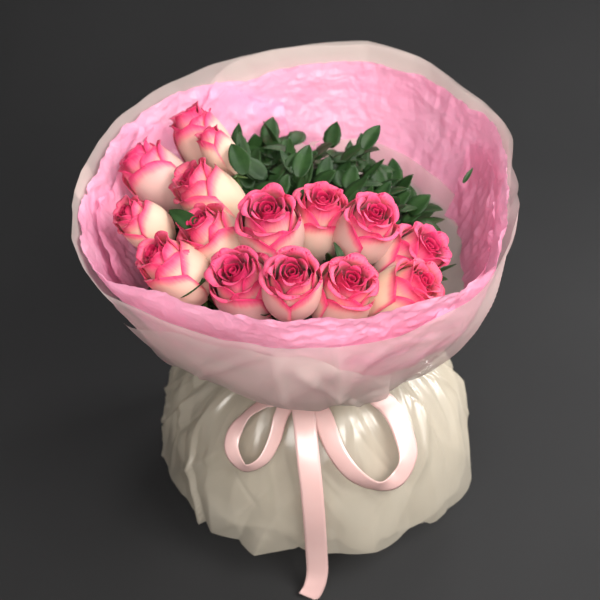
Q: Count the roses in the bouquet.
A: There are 15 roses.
